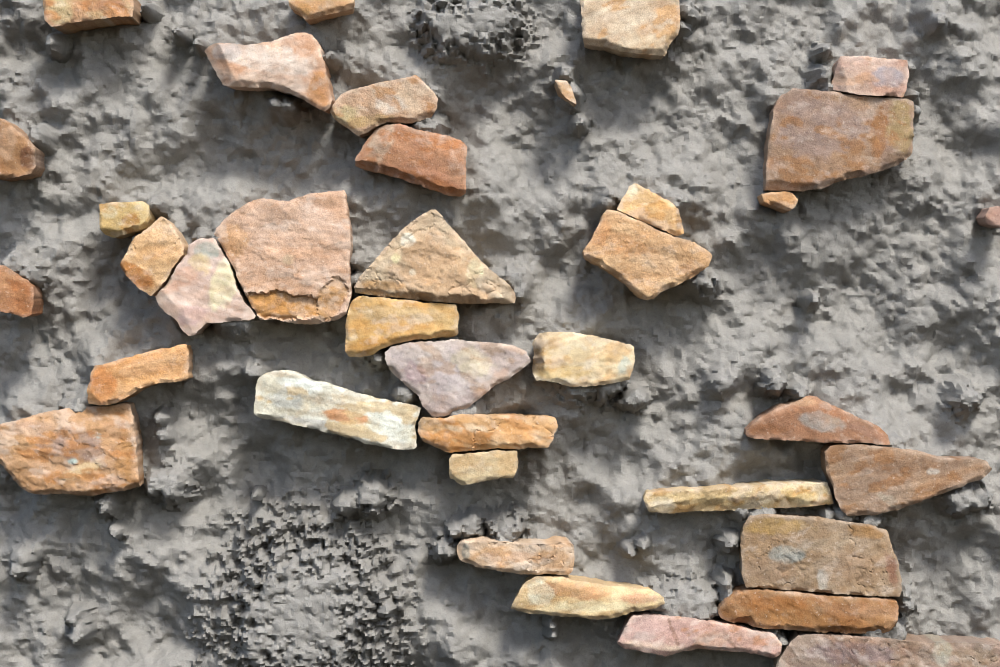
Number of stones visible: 37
